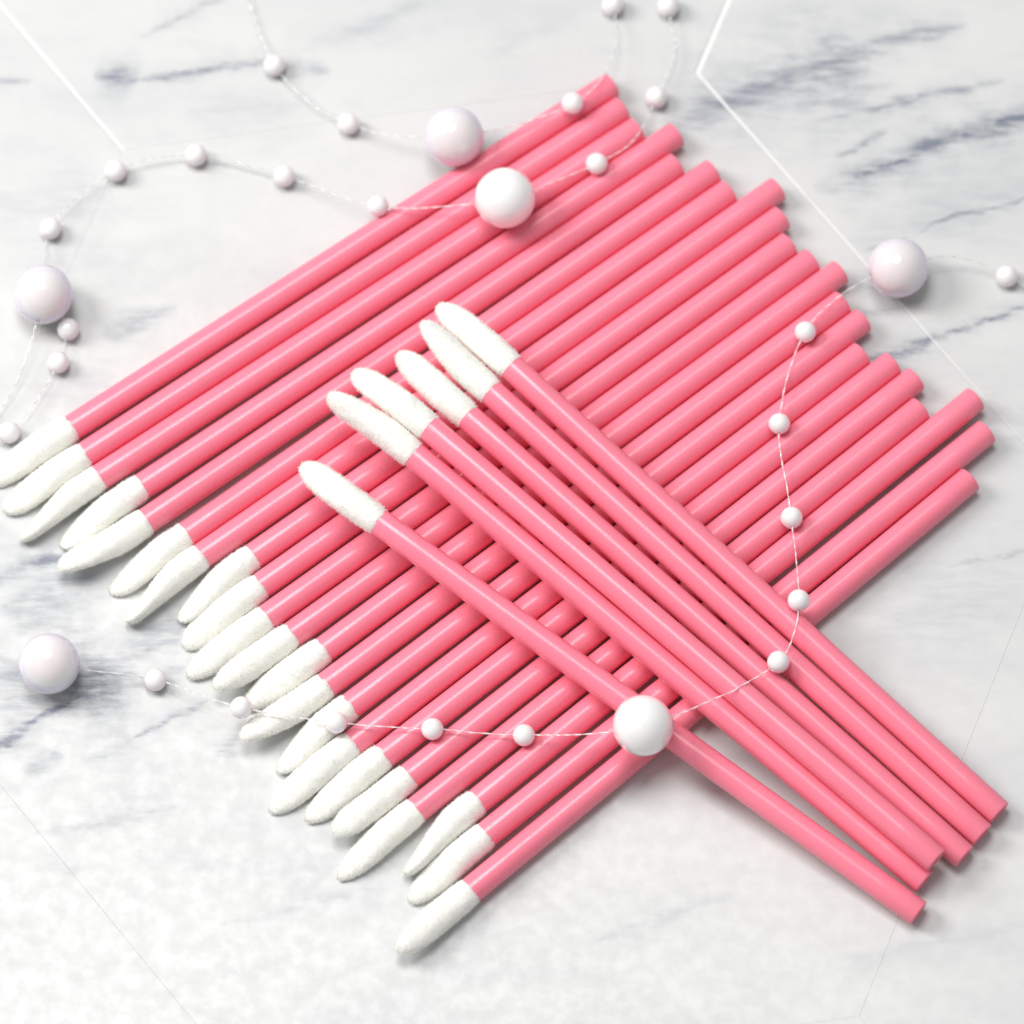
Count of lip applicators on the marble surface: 27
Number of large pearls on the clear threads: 6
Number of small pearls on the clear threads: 26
